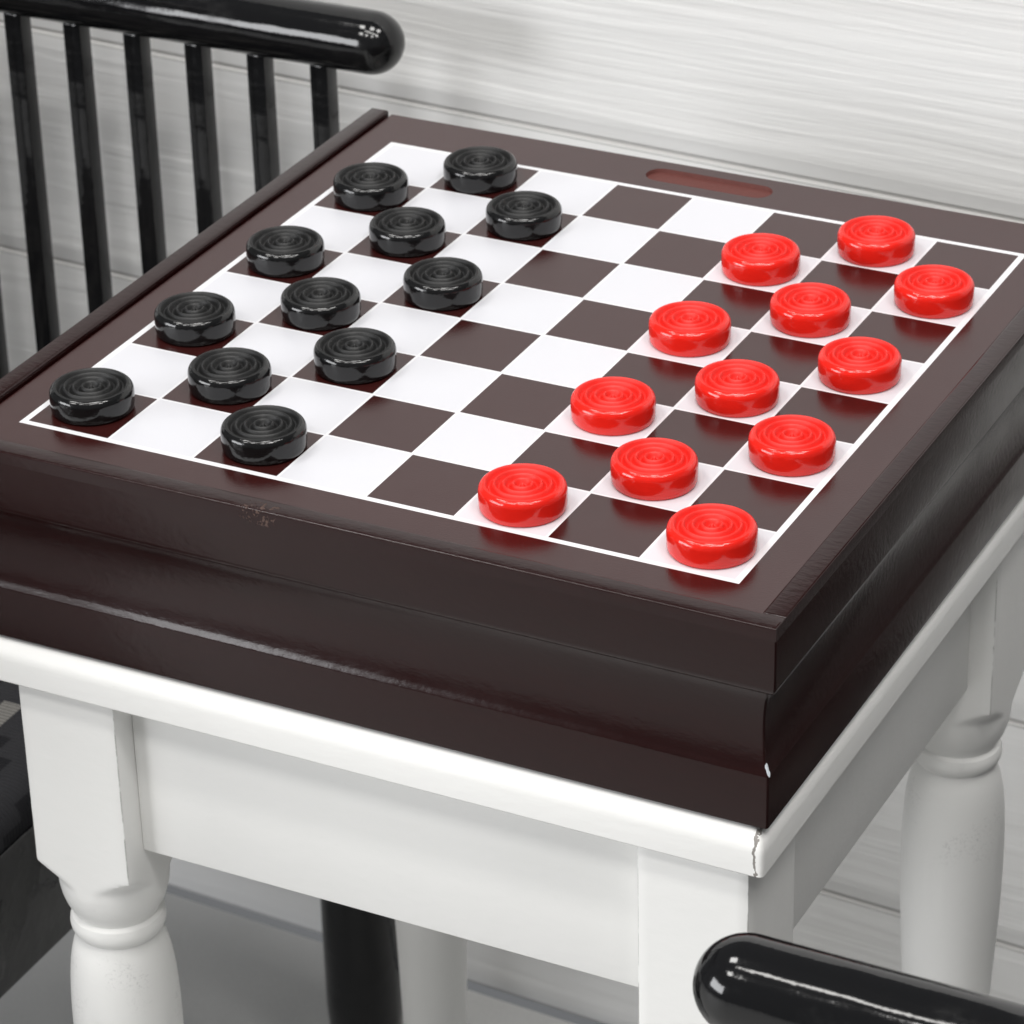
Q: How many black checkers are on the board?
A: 12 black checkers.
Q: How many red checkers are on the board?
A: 12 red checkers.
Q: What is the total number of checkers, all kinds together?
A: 24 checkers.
